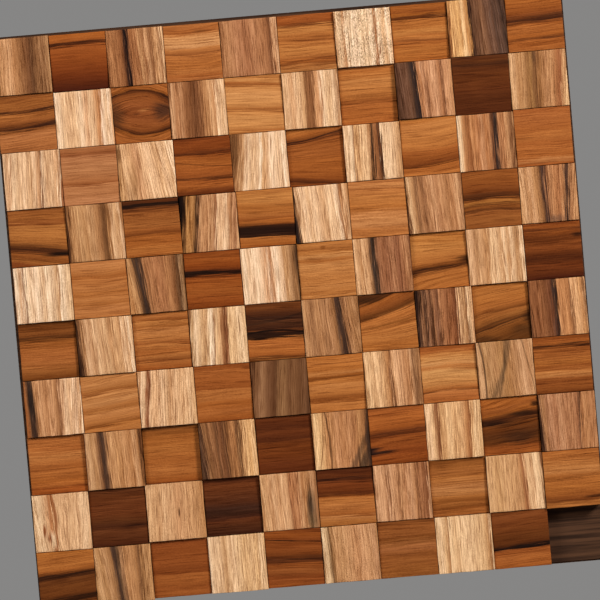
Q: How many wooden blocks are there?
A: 99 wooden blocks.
